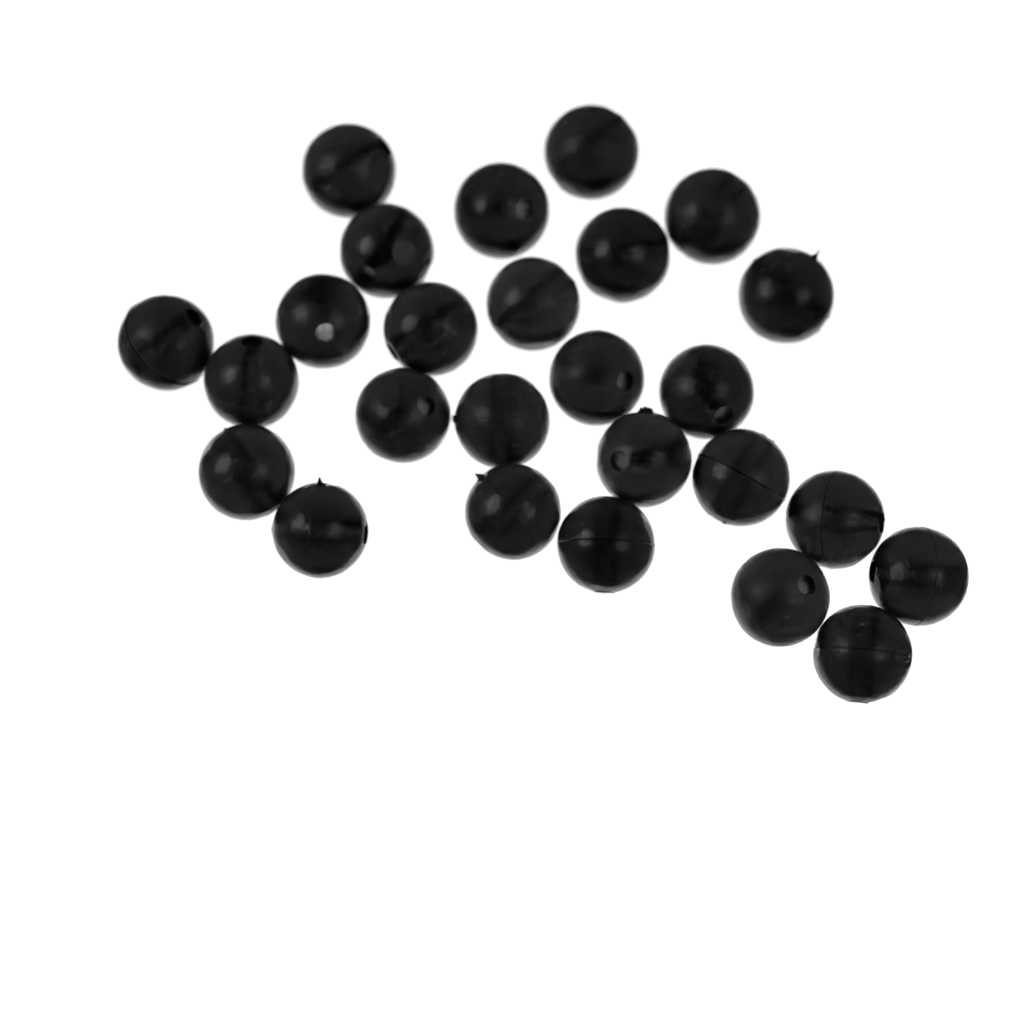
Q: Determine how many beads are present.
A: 26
